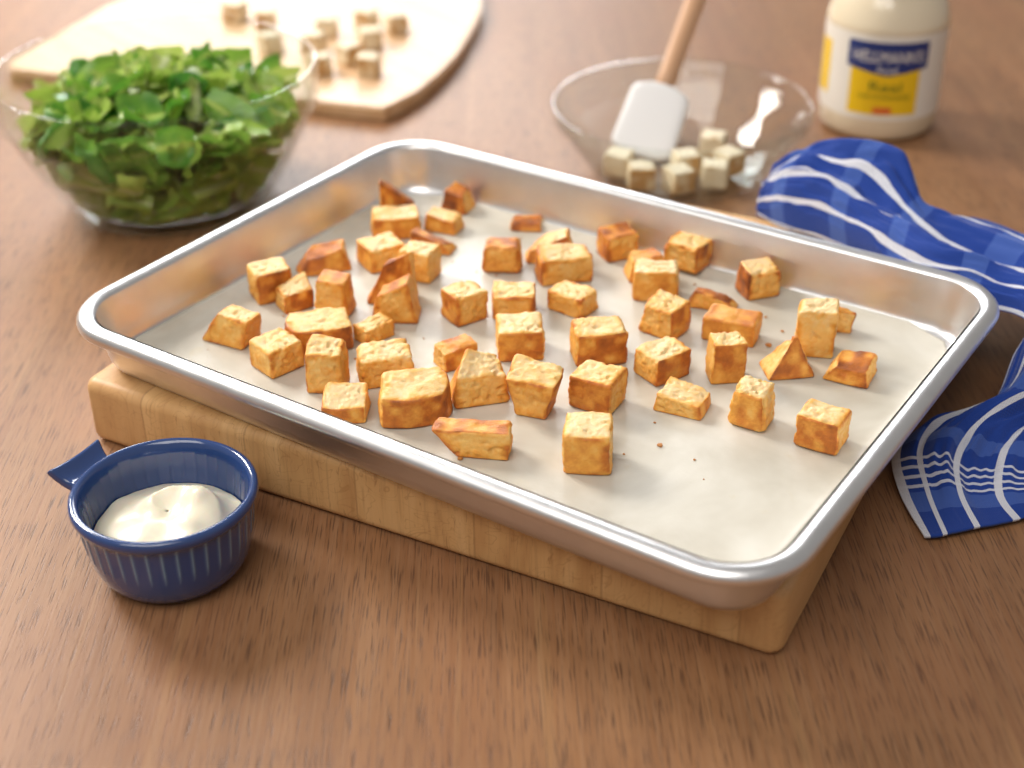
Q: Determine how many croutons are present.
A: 53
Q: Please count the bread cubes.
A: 18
